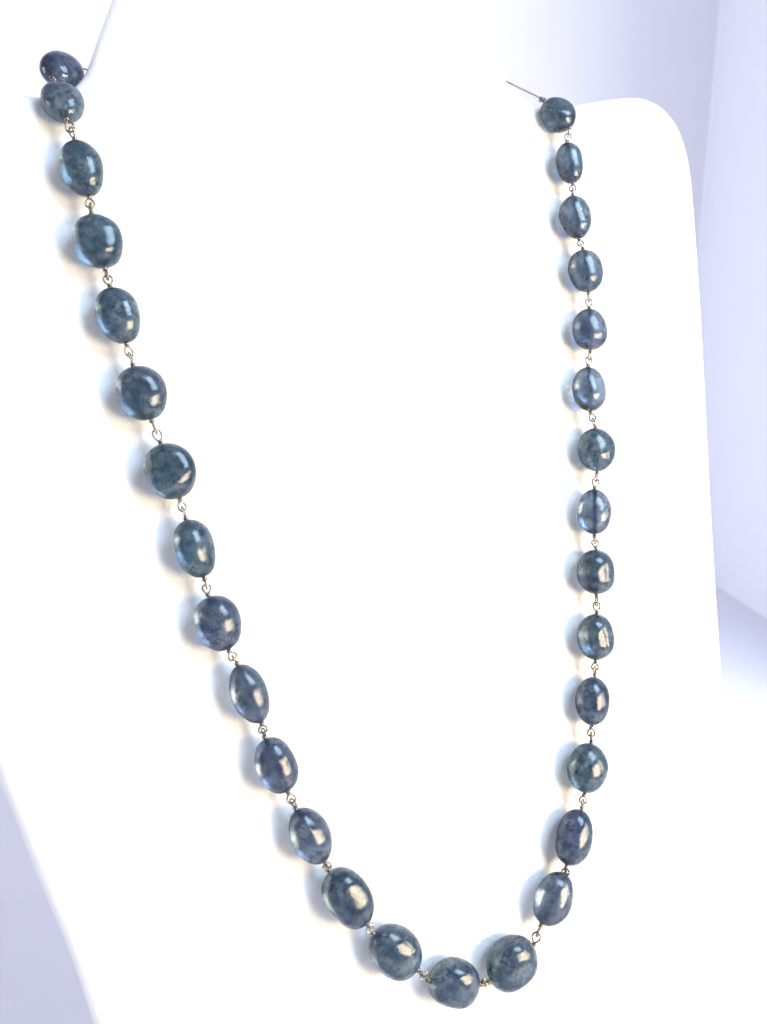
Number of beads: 30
